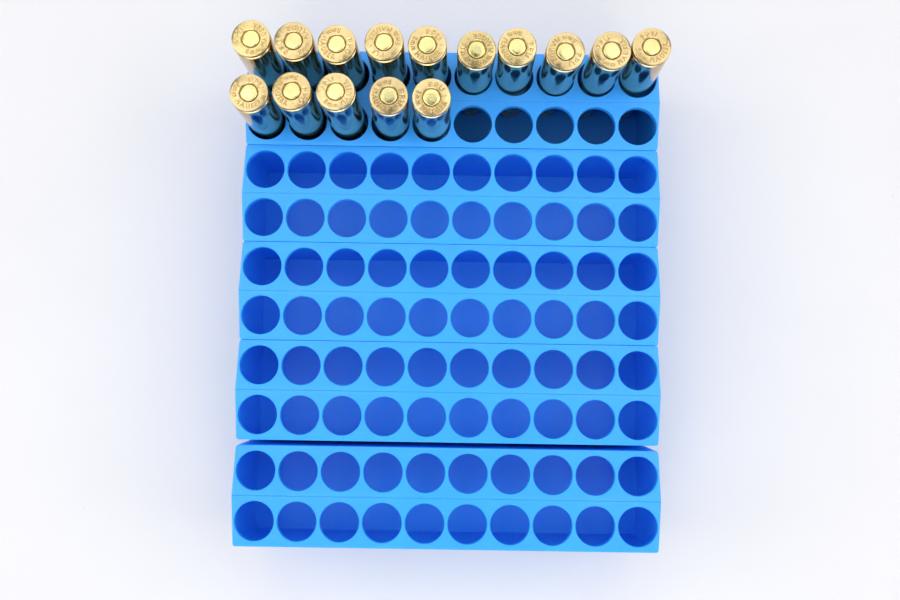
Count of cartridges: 15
